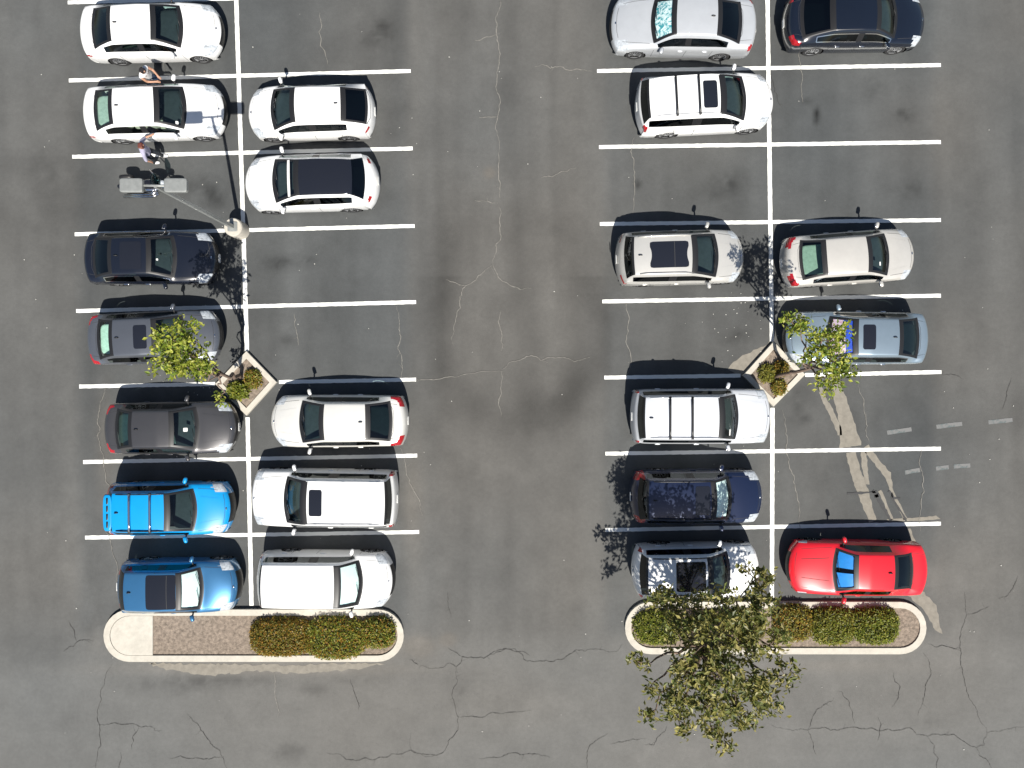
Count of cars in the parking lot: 22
